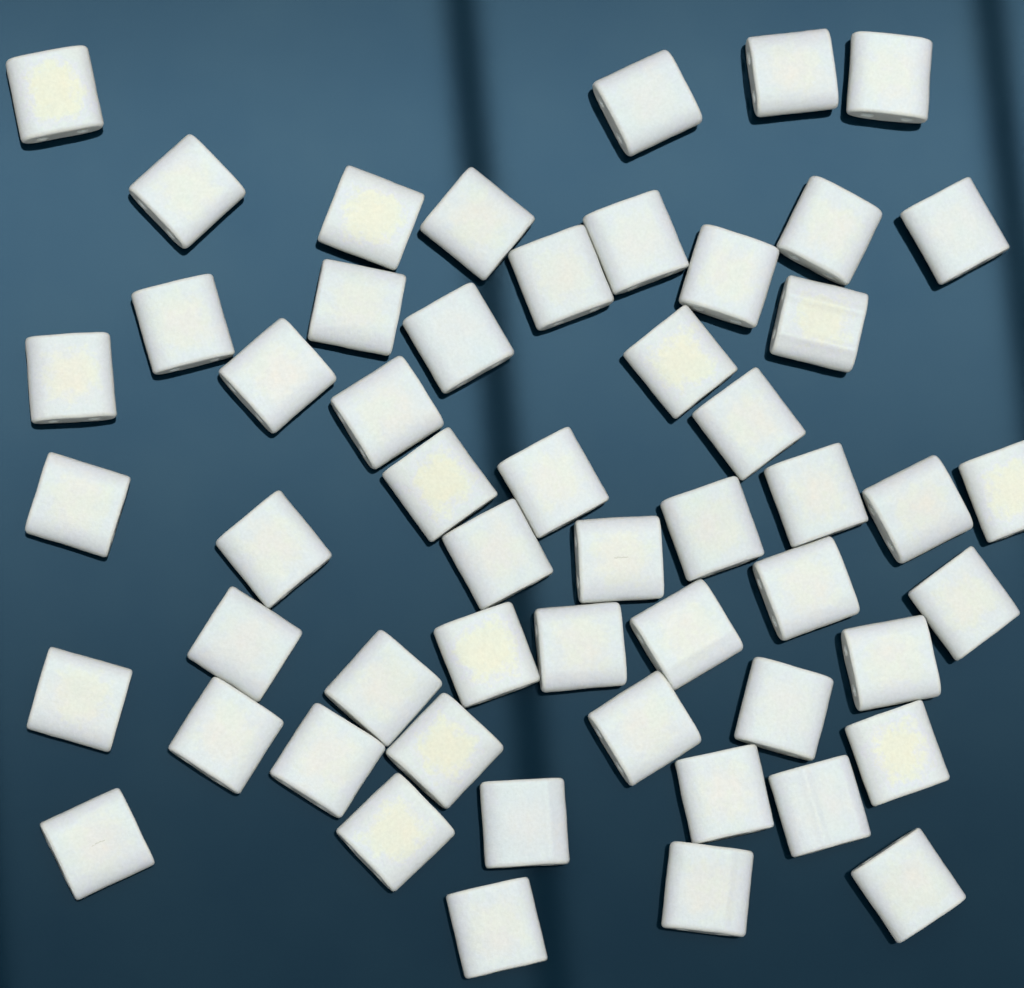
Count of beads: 54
